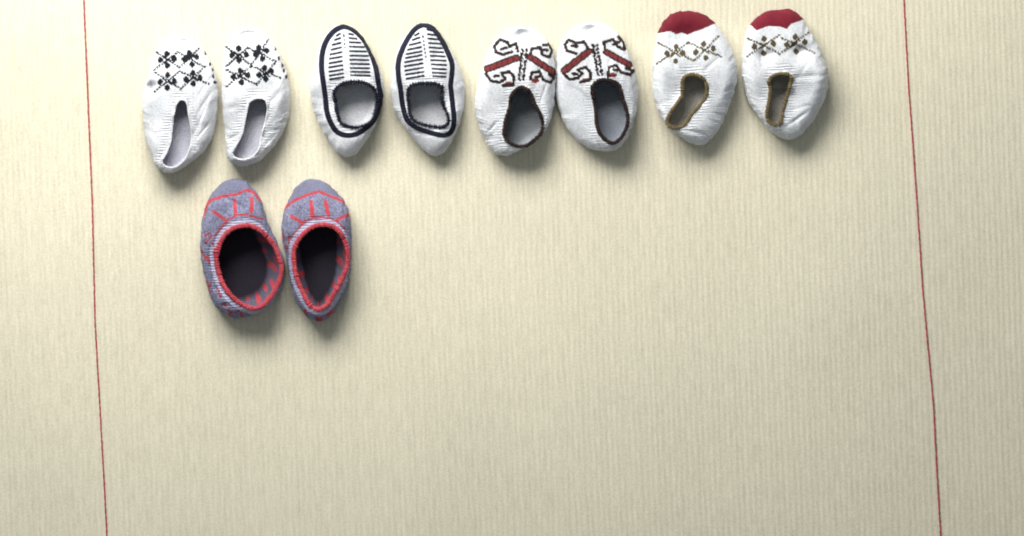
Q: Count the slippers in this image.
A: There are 10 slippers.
